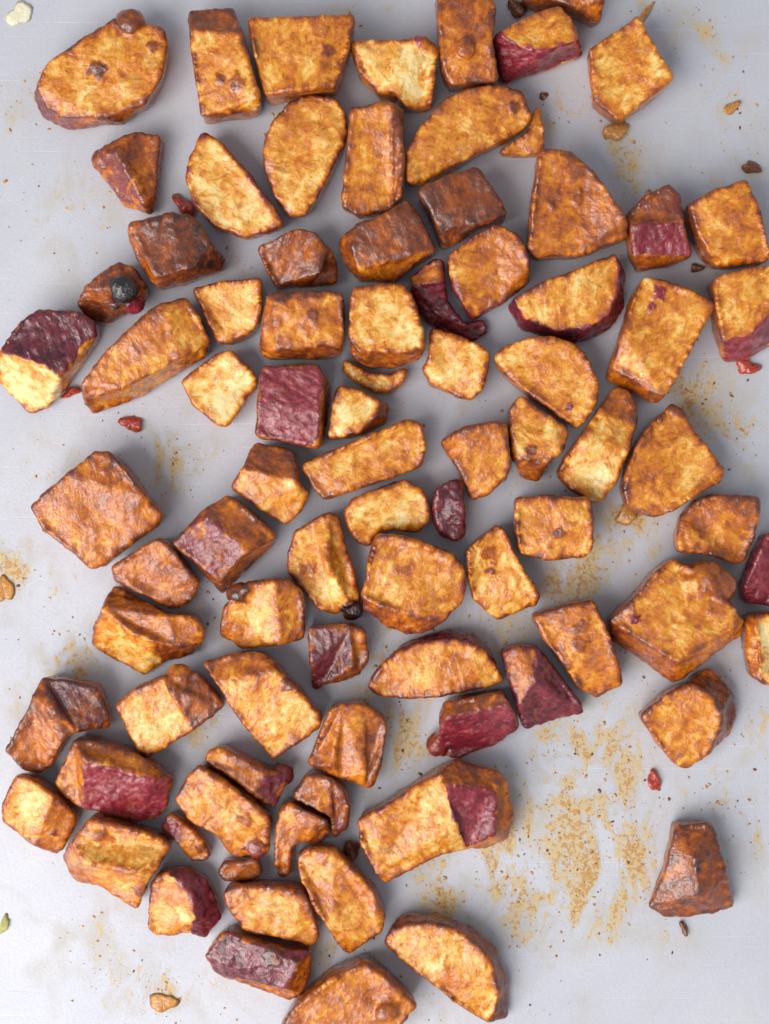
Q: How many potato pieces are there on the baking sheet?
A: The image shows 86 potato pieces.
